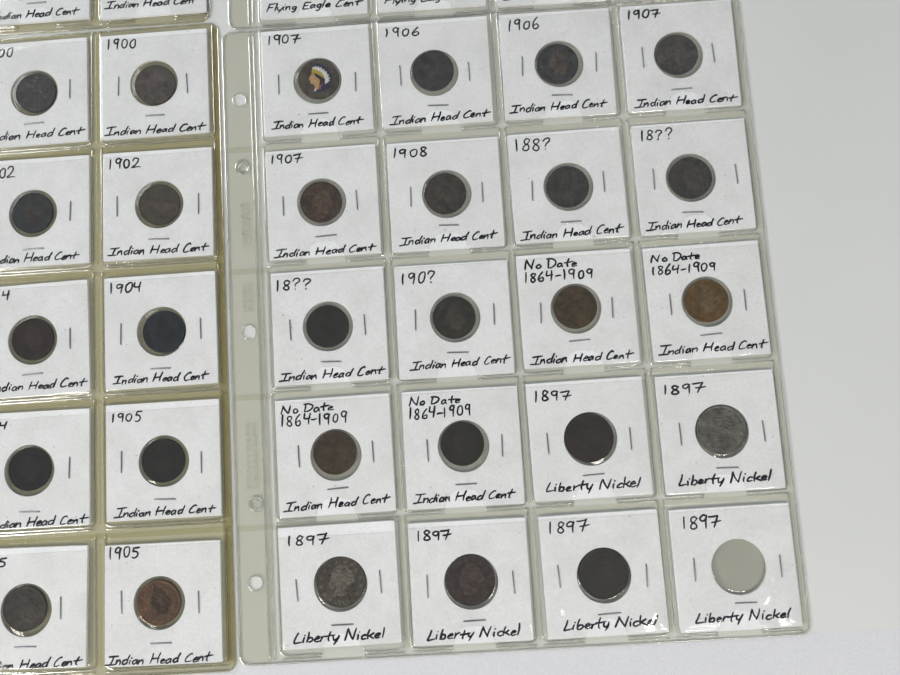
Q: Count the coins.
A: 29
